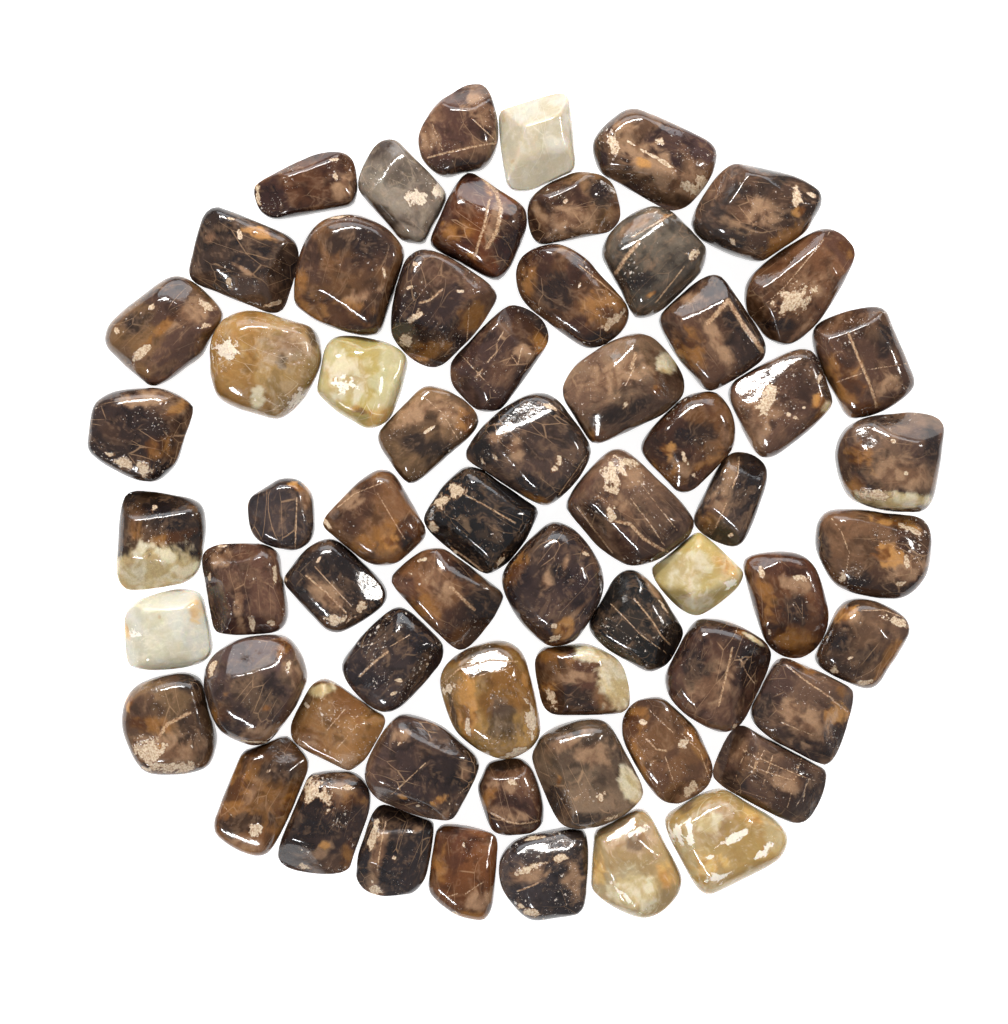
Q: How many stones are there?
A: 63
